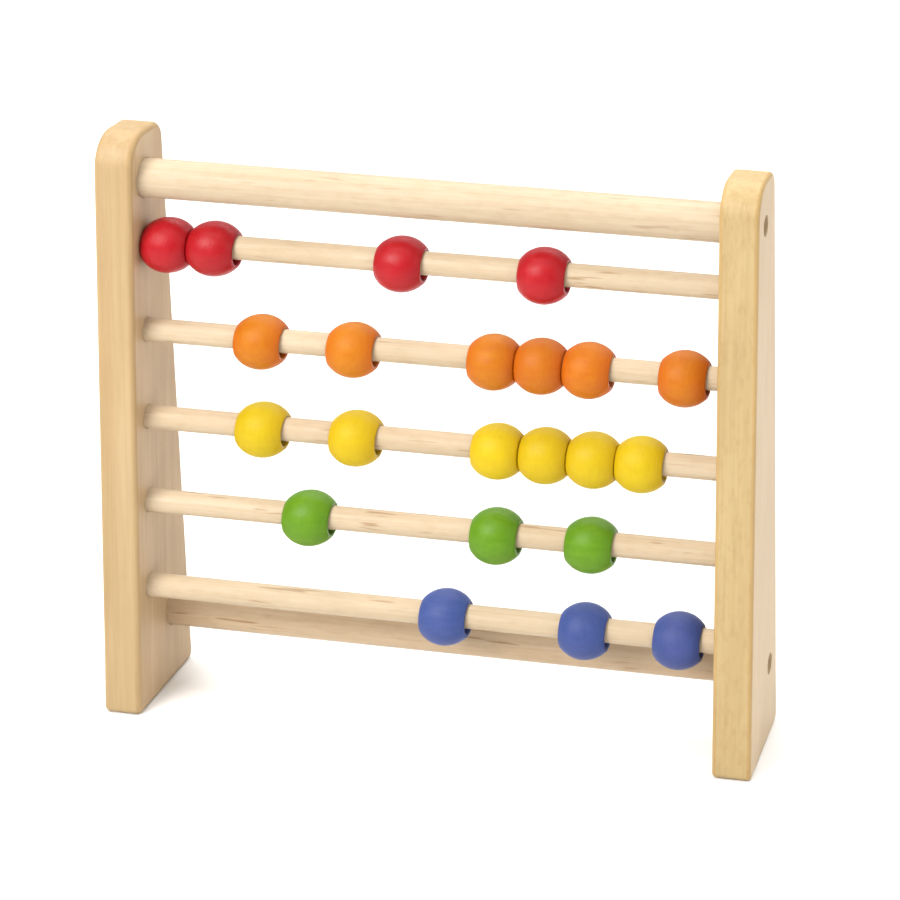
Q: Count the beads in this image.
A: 22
